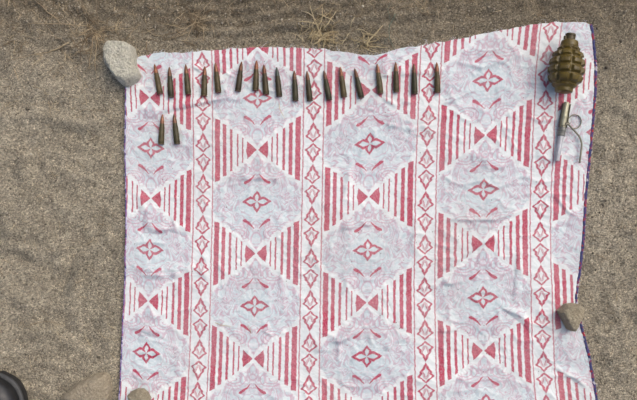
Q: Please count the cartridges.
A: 20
